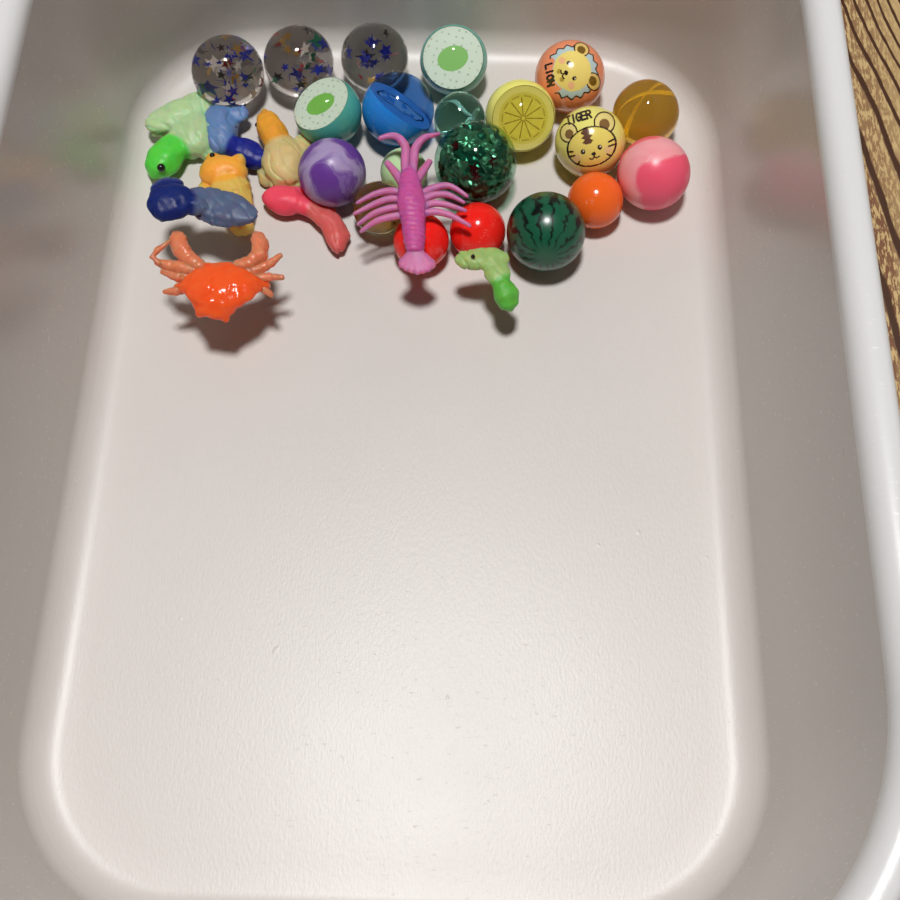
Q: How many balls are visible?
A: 20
